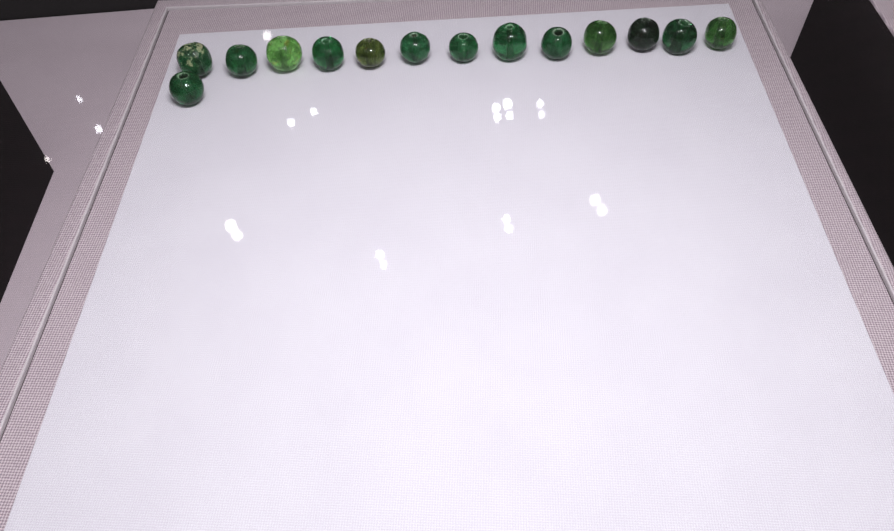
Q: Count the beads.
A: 14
